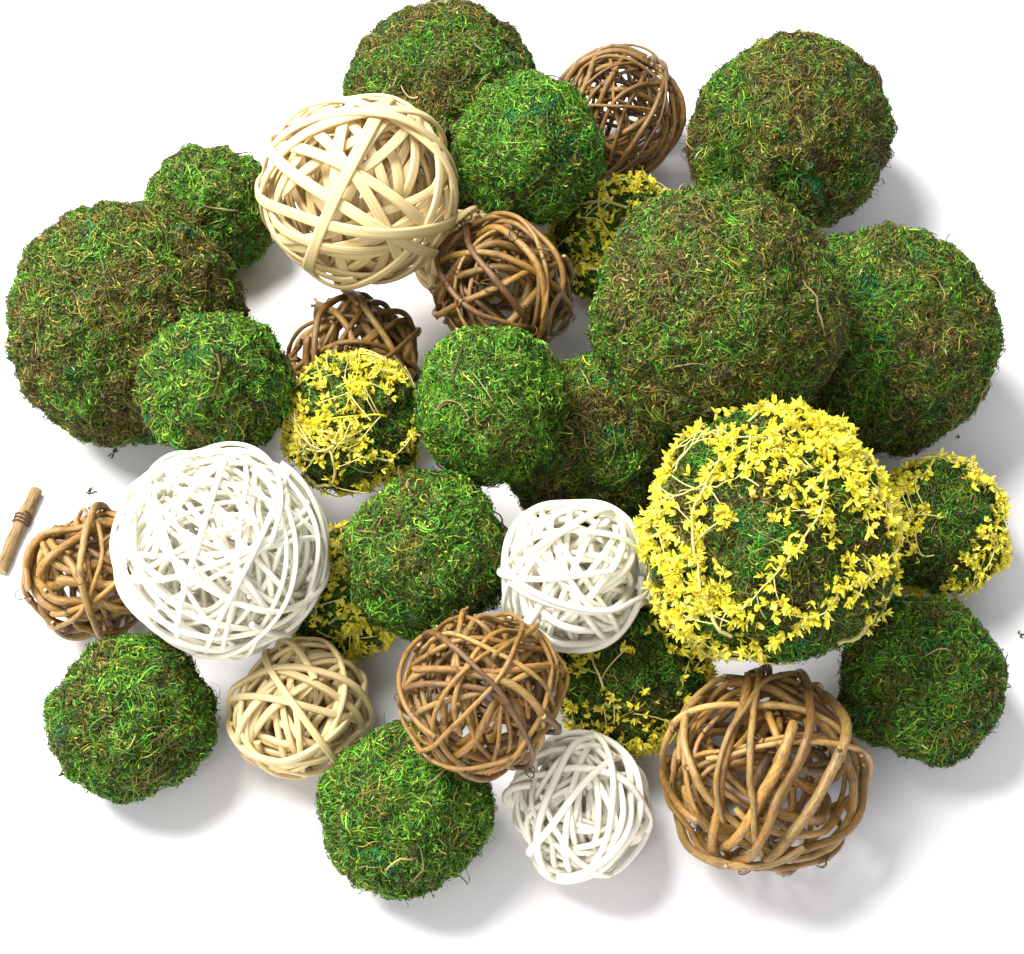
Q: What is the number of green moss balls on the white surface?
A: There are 14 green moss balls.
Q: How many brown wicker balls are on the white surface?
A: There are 6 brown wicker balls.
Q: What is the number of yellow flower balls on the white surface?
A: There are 6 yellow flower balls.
